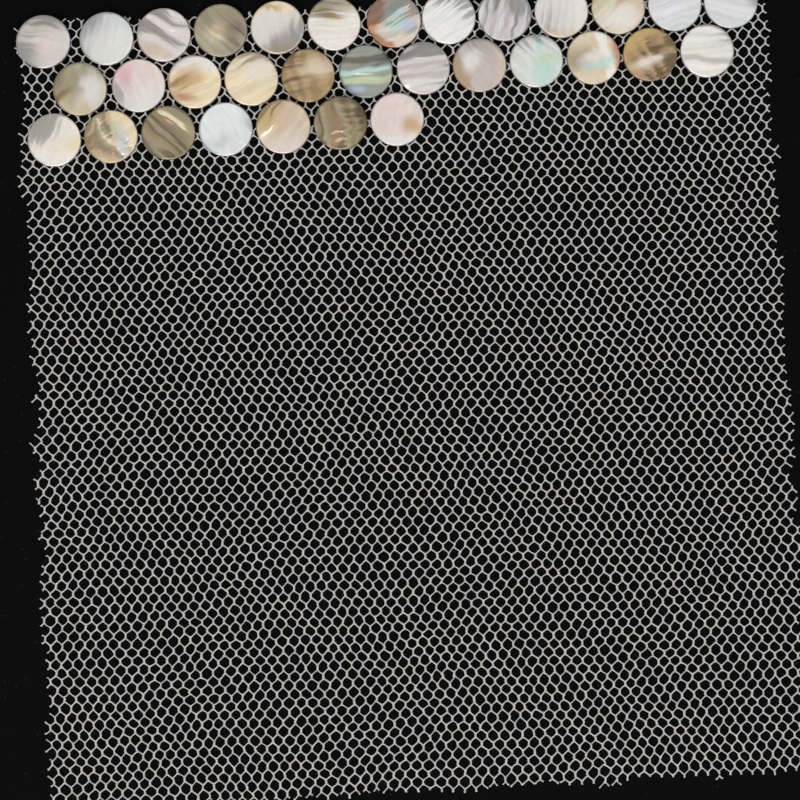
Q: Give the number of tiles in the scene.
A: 32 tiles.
